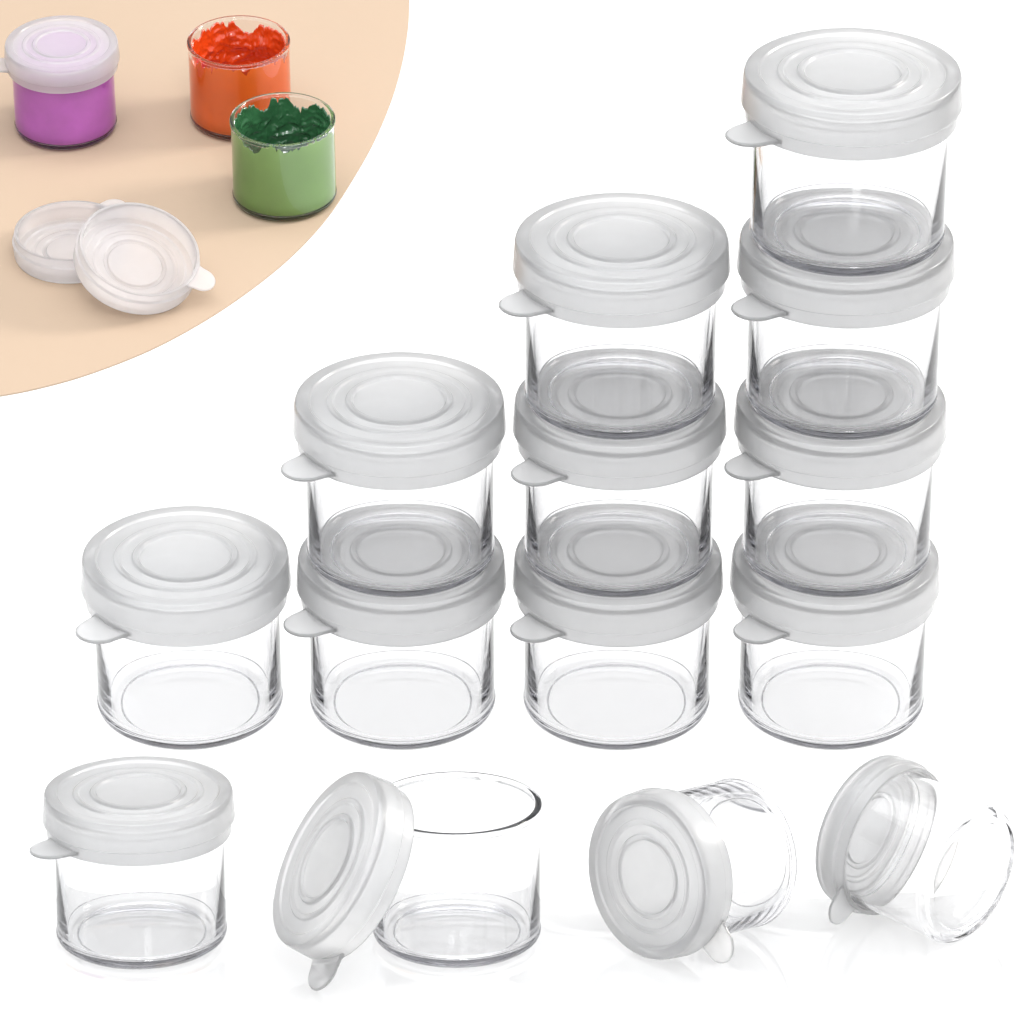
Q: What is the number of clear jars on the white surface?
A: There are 14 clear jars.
